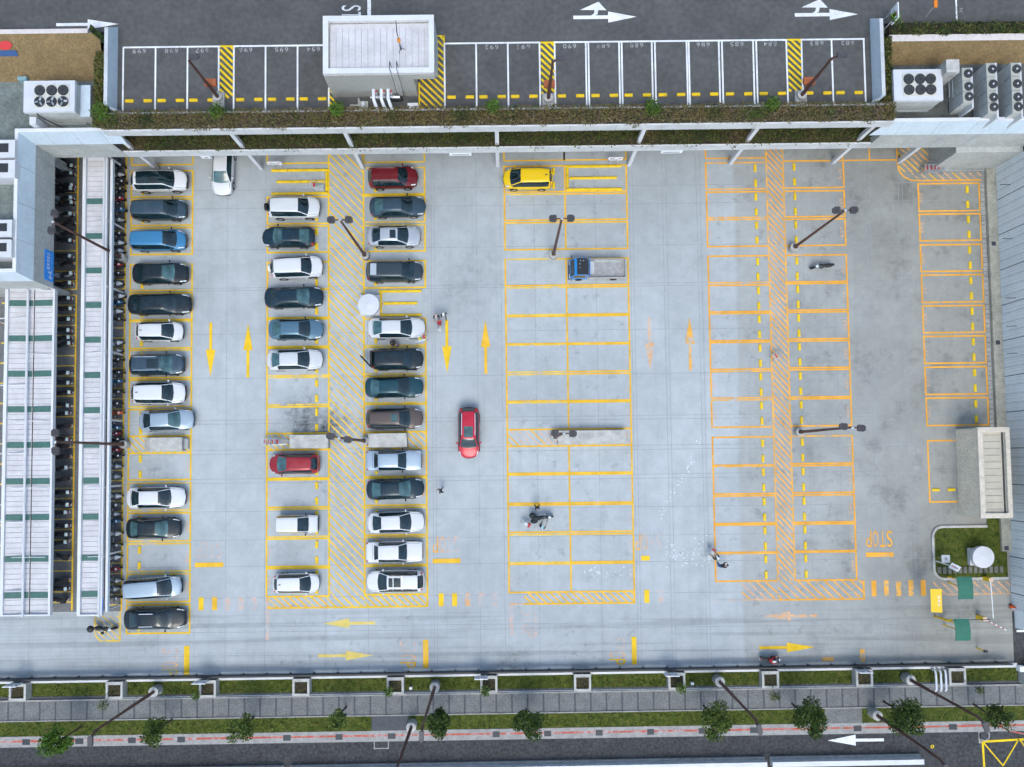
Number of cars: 38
